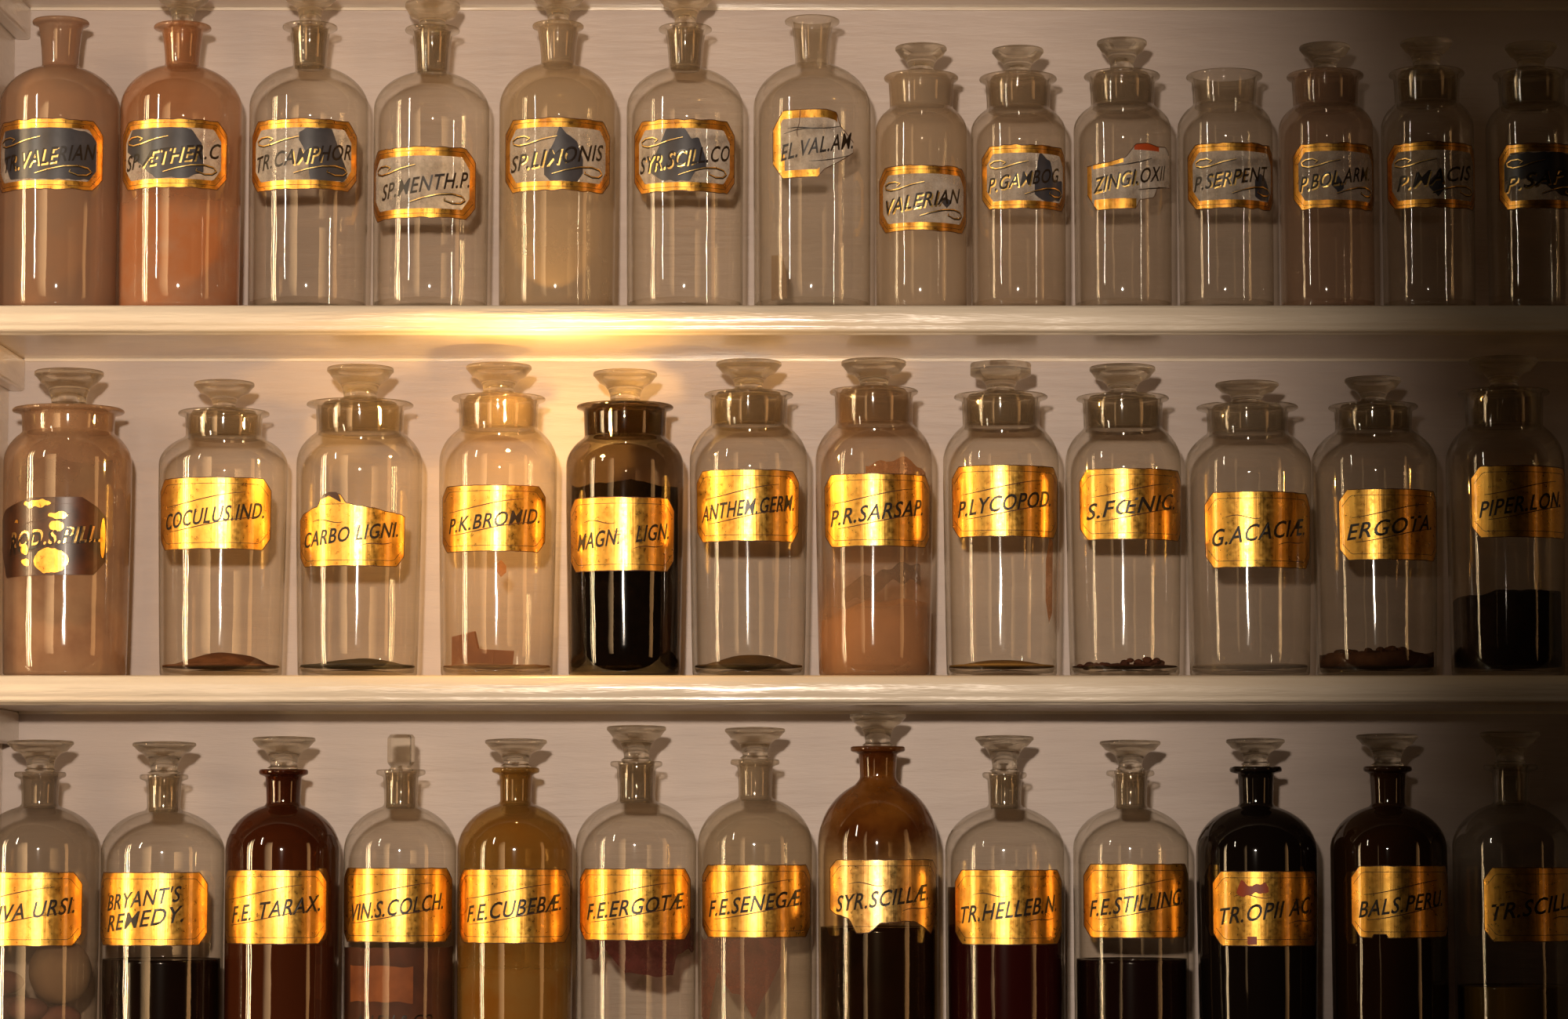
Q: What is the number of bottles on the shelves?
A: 39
